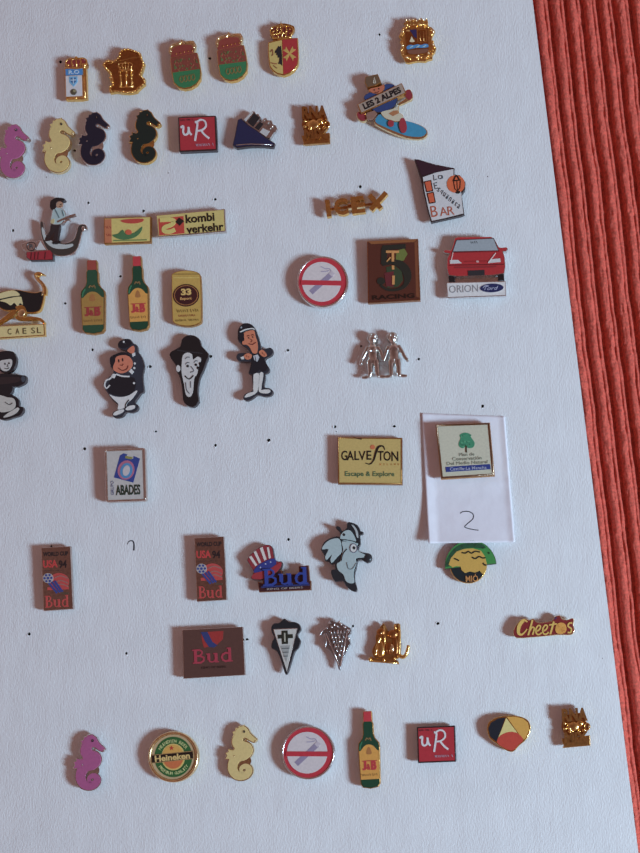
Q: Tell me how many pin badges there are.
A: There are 52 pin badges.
